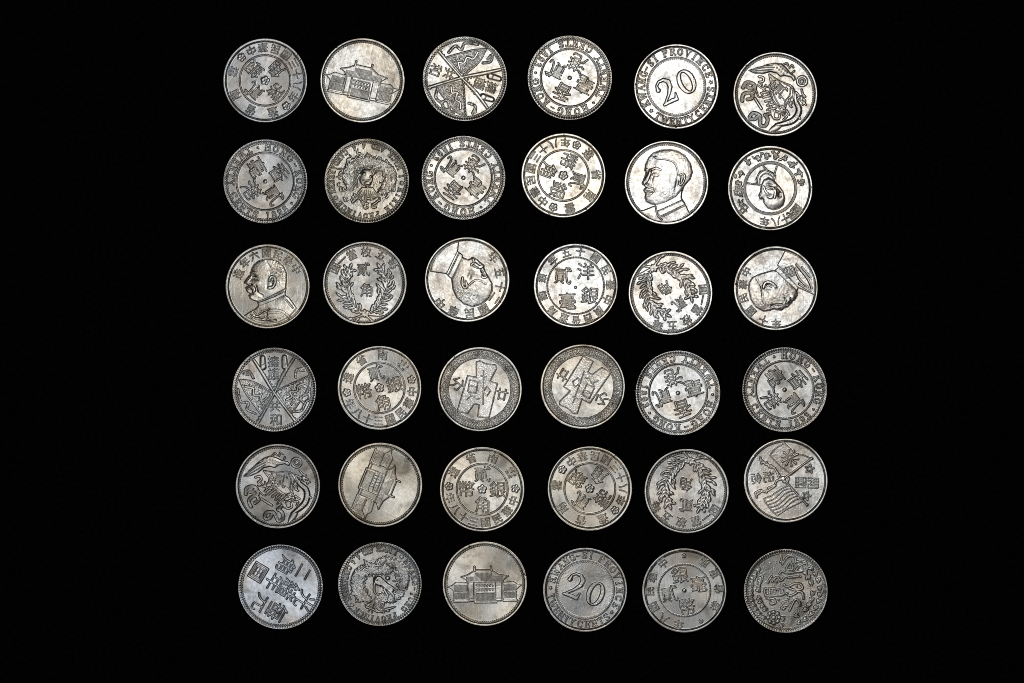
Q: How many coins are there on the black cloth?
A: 36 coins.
